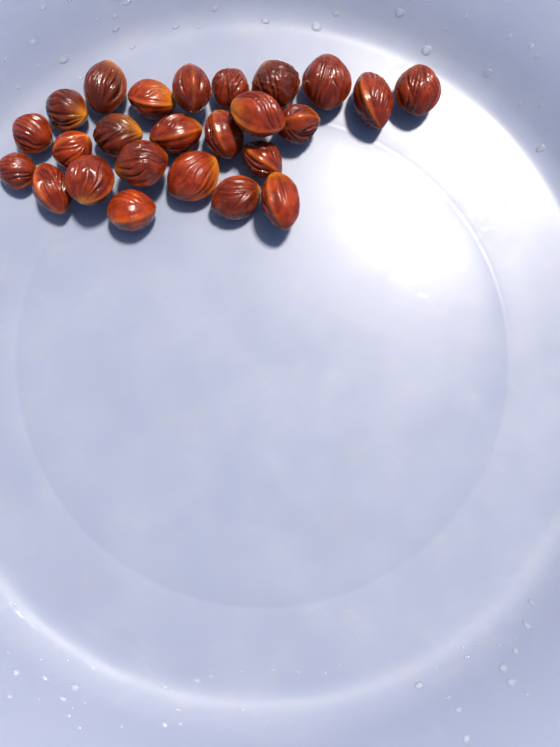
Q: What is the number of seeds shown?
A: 25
